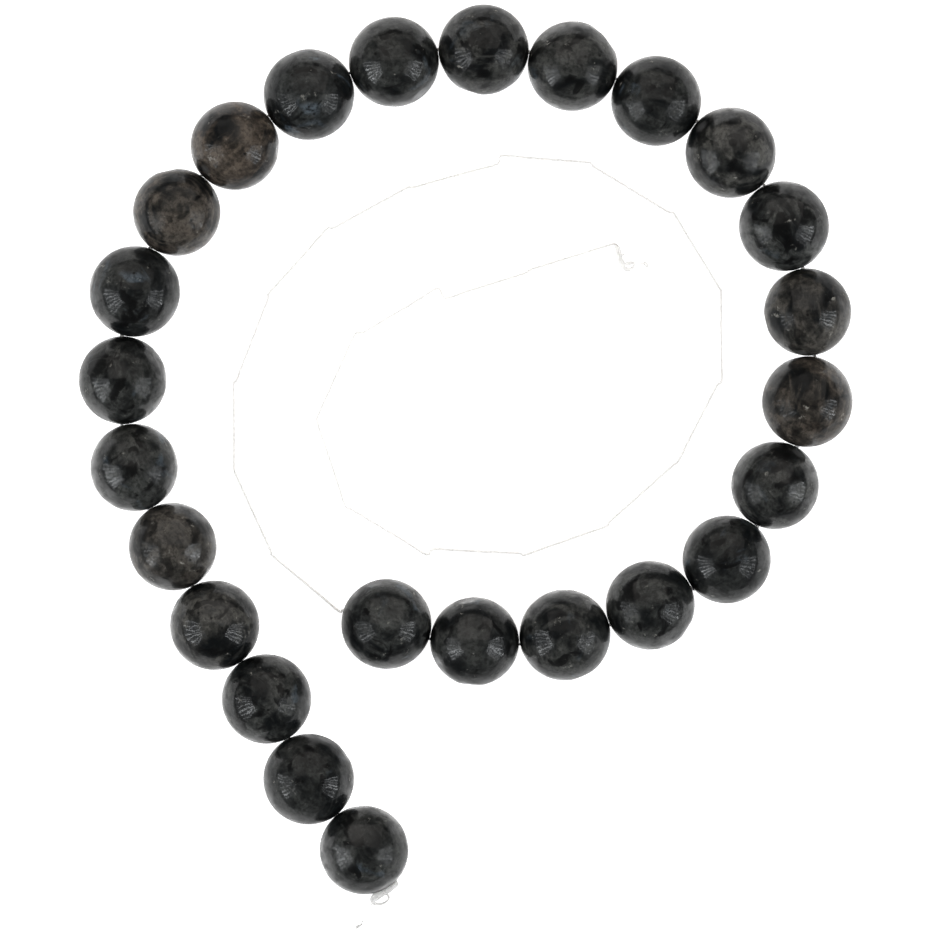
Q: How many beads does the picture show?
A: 25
